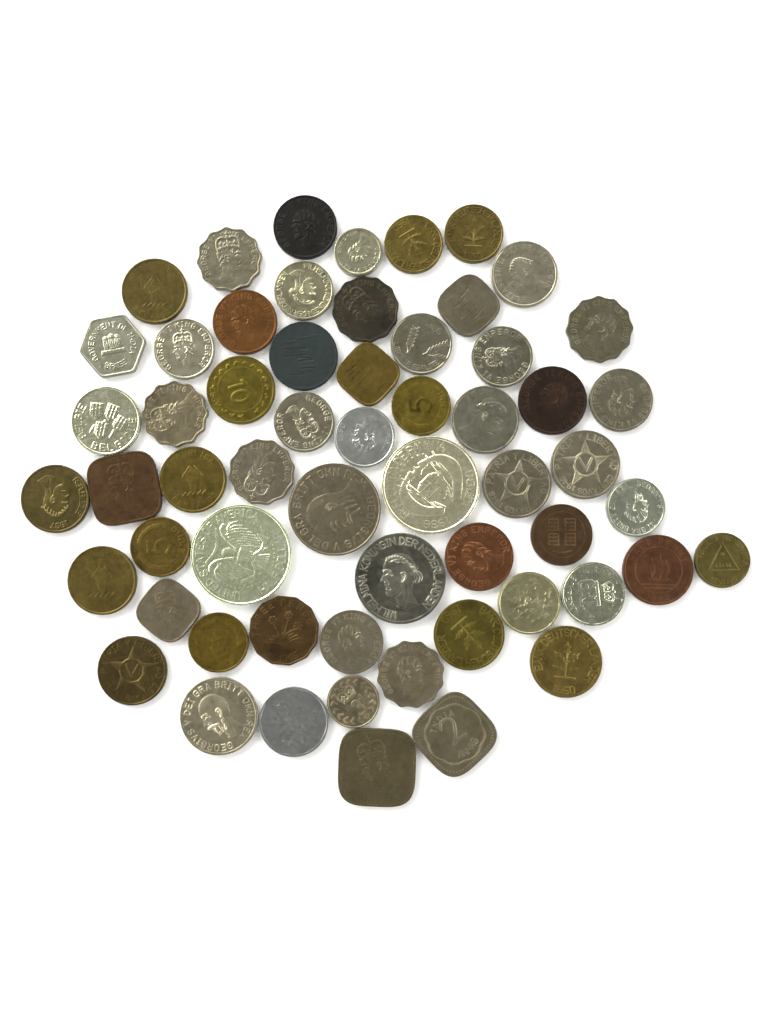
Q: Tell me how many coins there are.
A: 59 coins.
